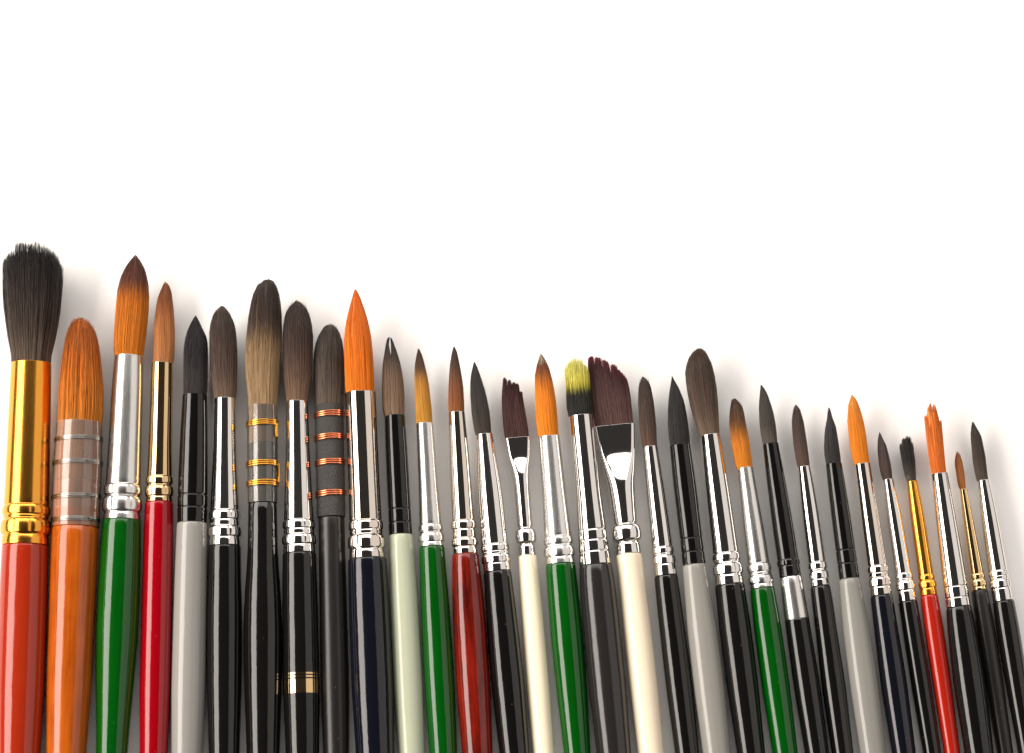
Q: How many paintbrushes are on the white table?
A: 31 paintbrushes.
